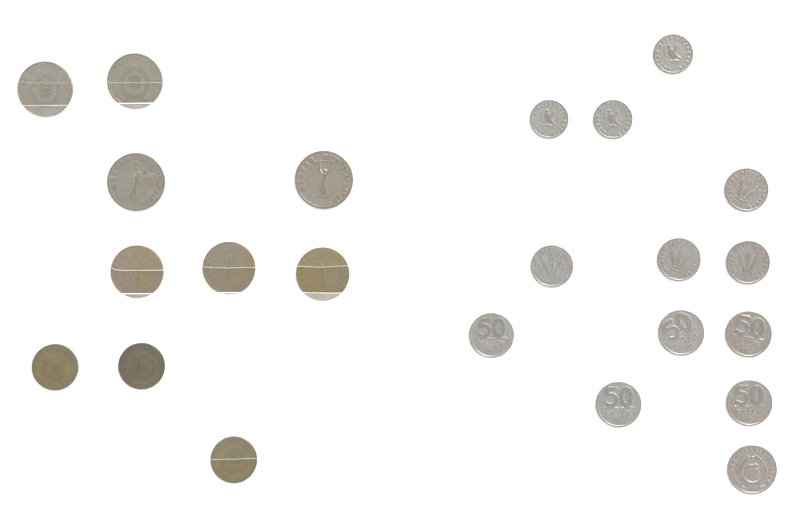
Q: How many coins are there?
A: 23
